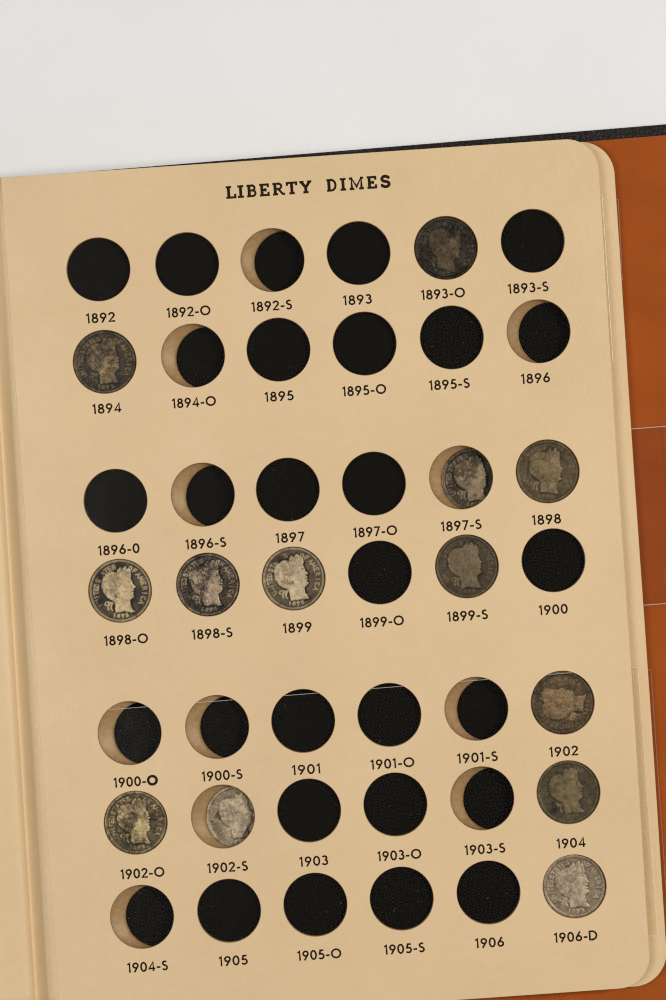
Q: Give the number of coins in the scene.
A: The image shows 13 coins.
